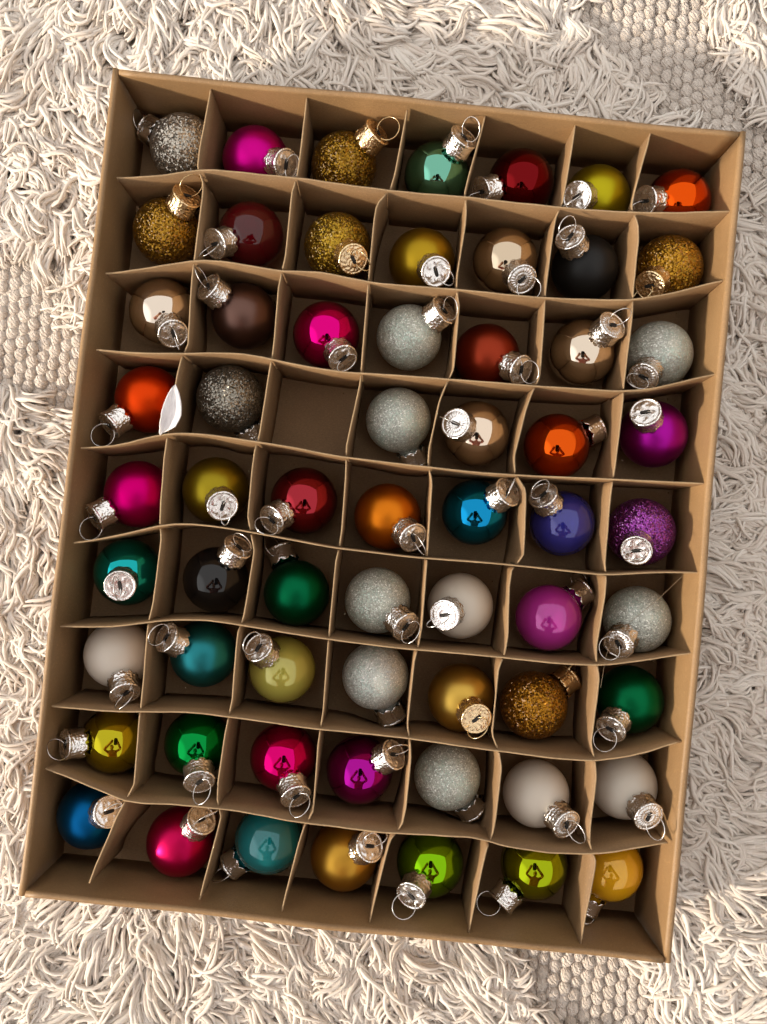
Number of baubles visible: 62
